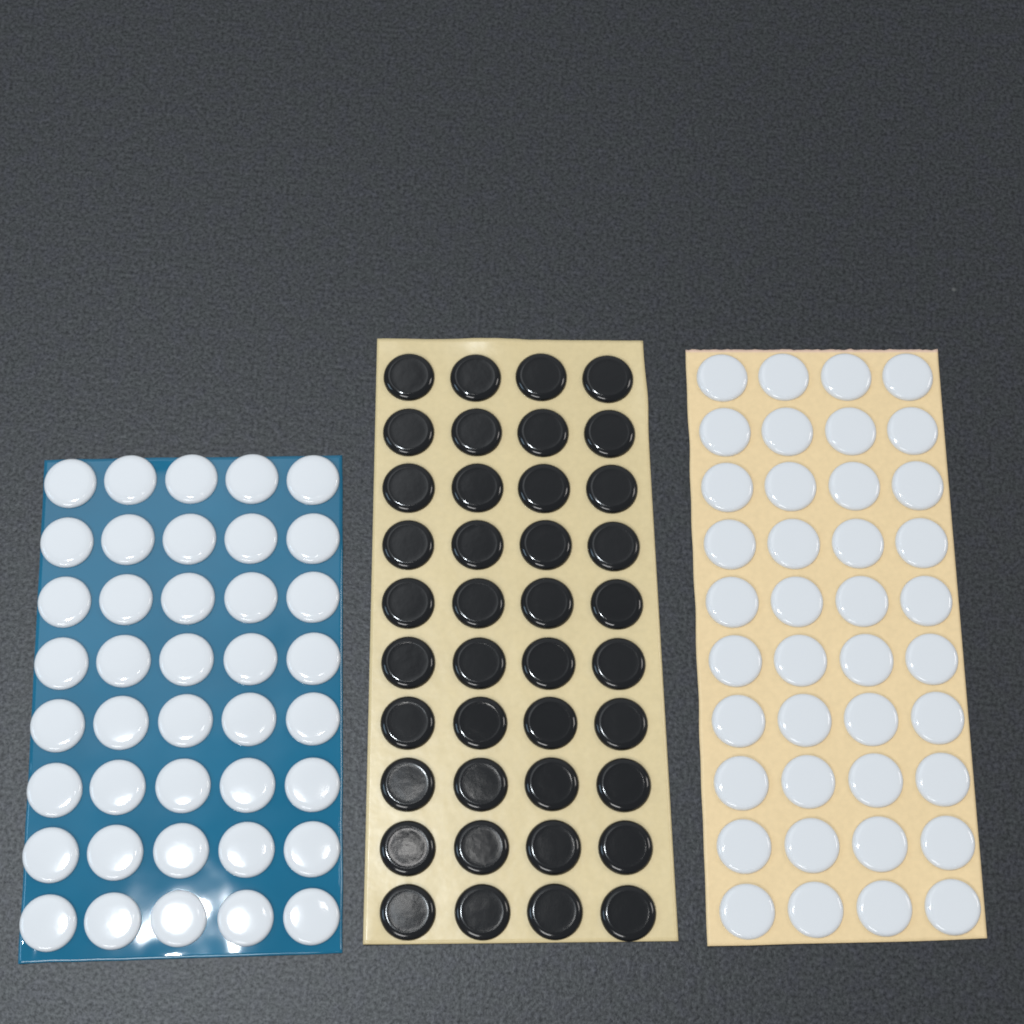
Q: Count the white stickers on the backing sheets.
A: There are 80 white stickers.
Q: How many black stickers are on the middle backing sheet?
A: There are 40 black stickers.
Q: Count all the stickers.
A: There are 120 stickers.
